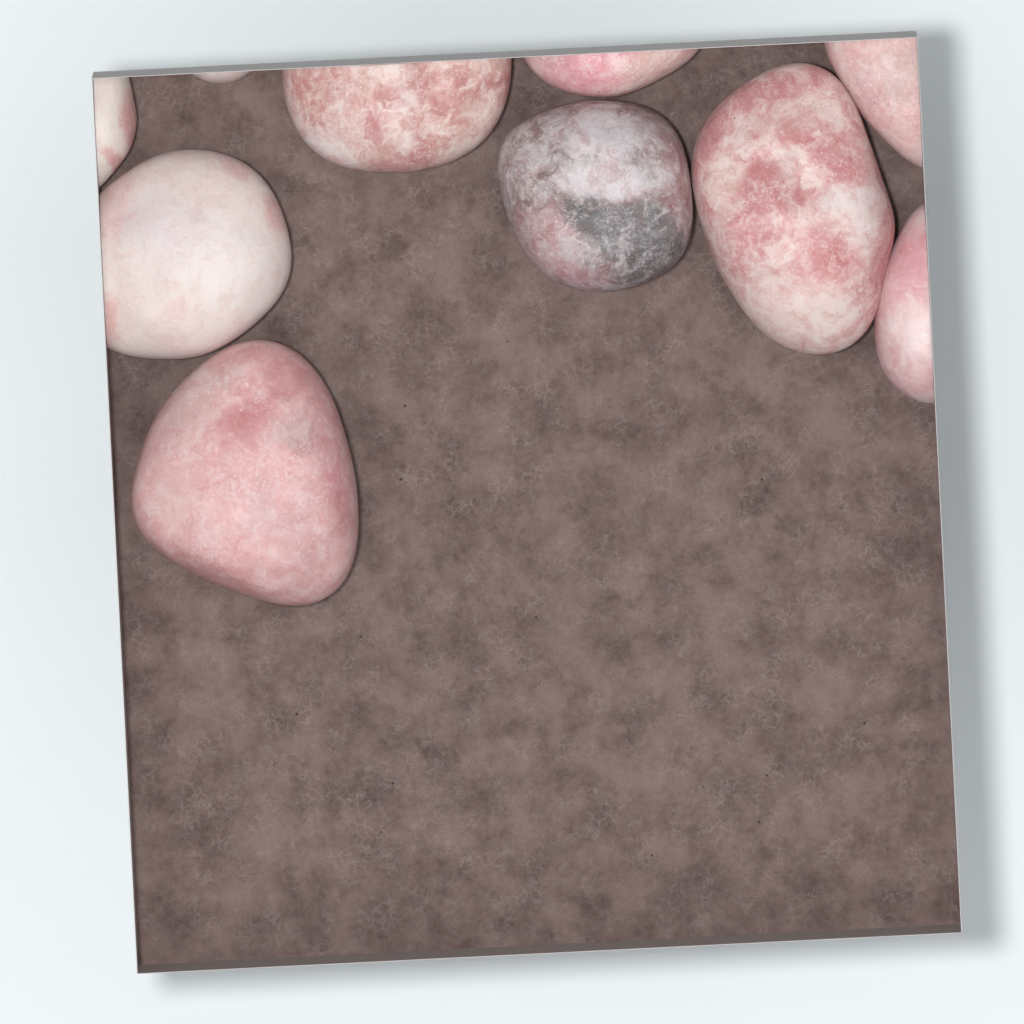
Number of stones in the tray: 10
